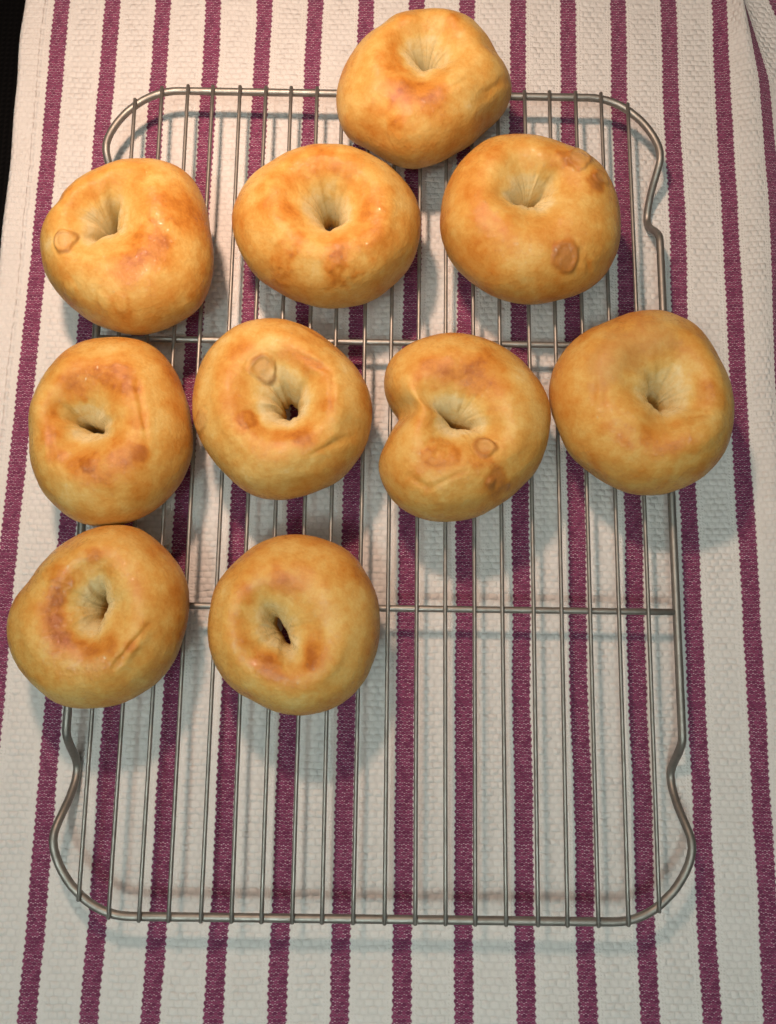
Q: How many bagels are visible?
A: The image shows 10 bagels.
